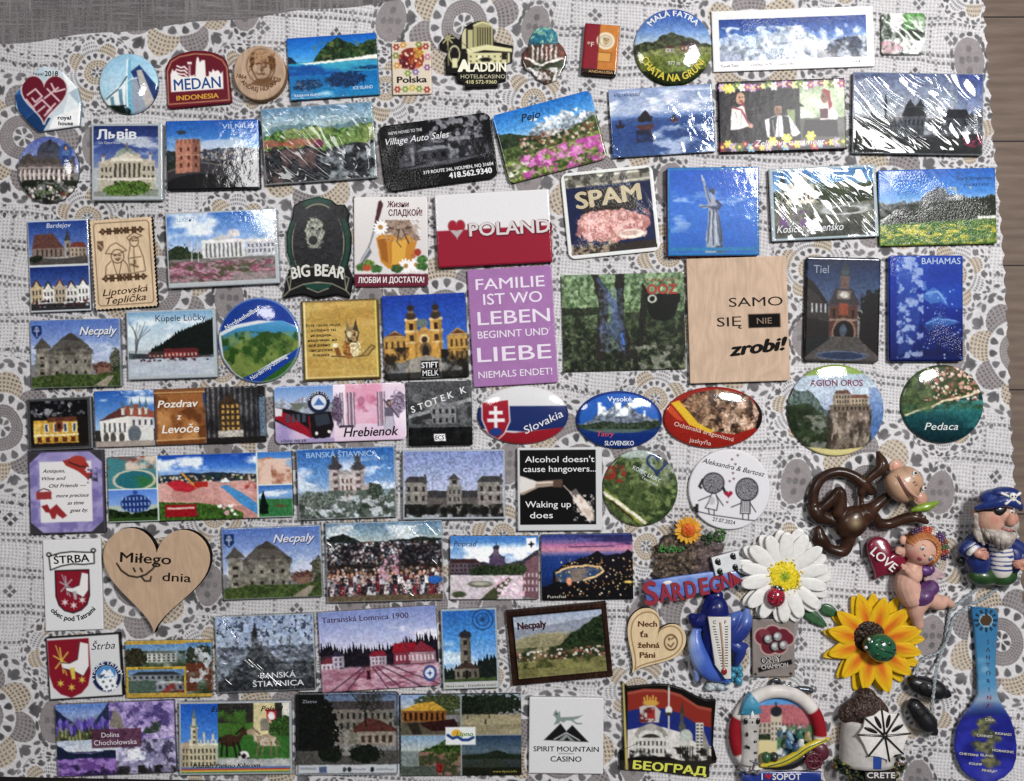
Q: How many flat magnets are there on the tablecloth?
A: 77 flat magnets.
